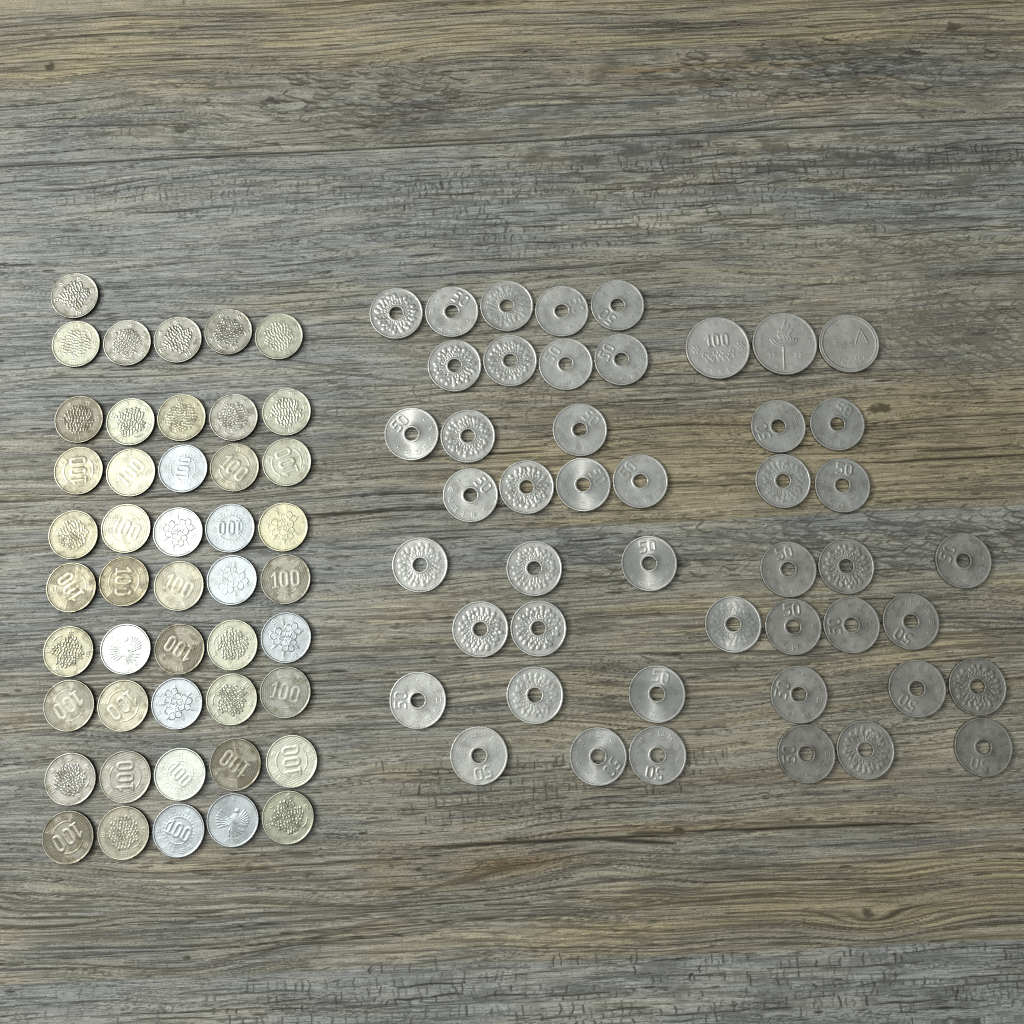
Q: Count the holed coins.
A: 44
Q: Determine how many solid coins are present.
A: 49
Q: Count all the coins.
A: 93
